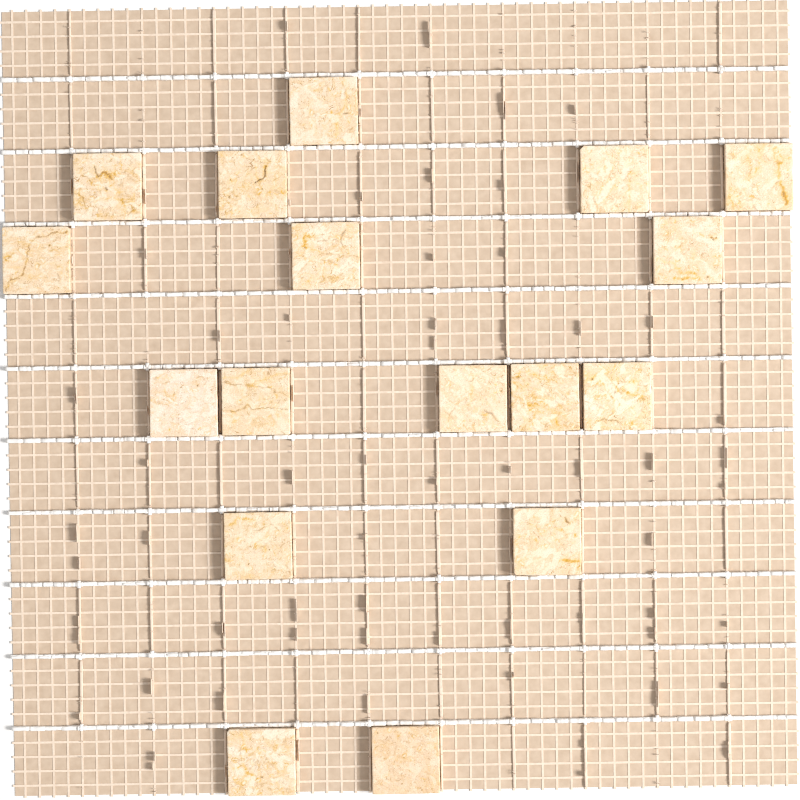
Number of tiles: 17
